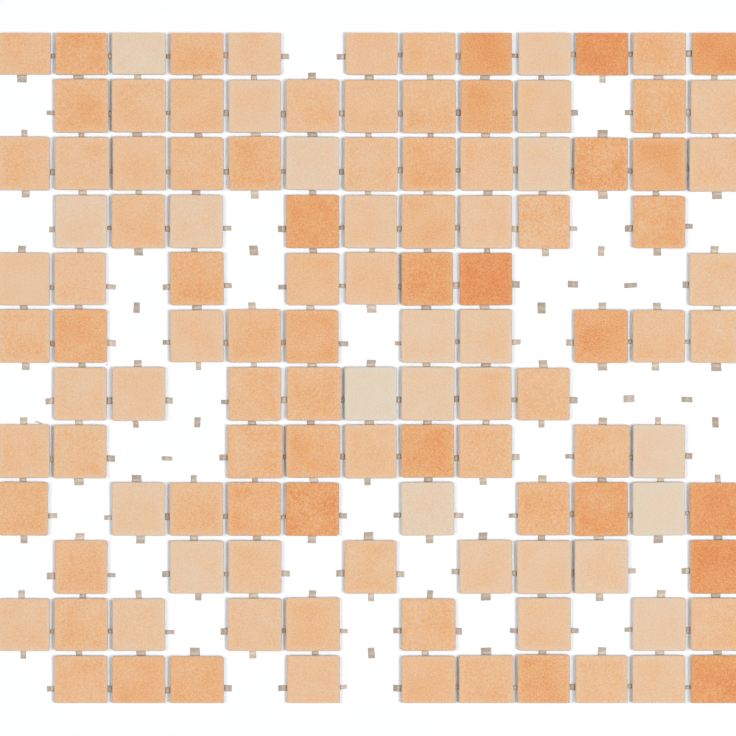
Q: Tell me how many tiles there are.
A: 117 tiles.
